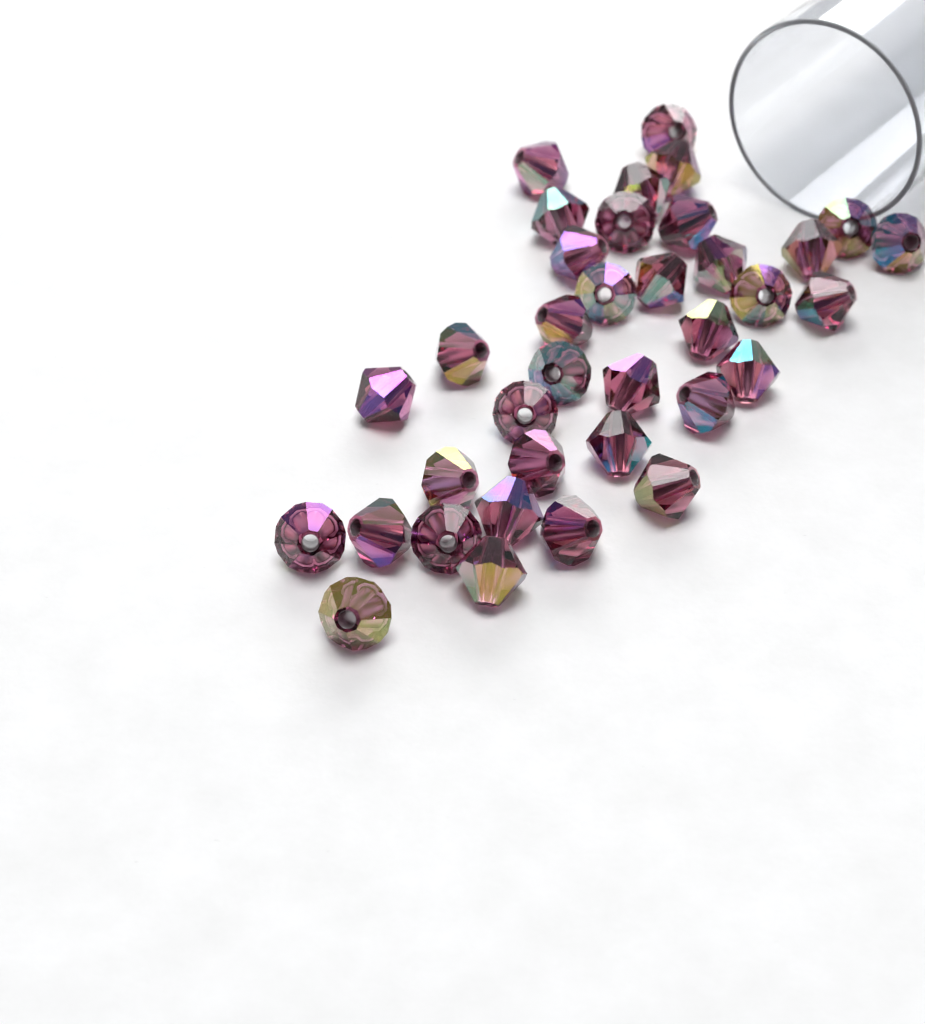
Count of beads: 36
